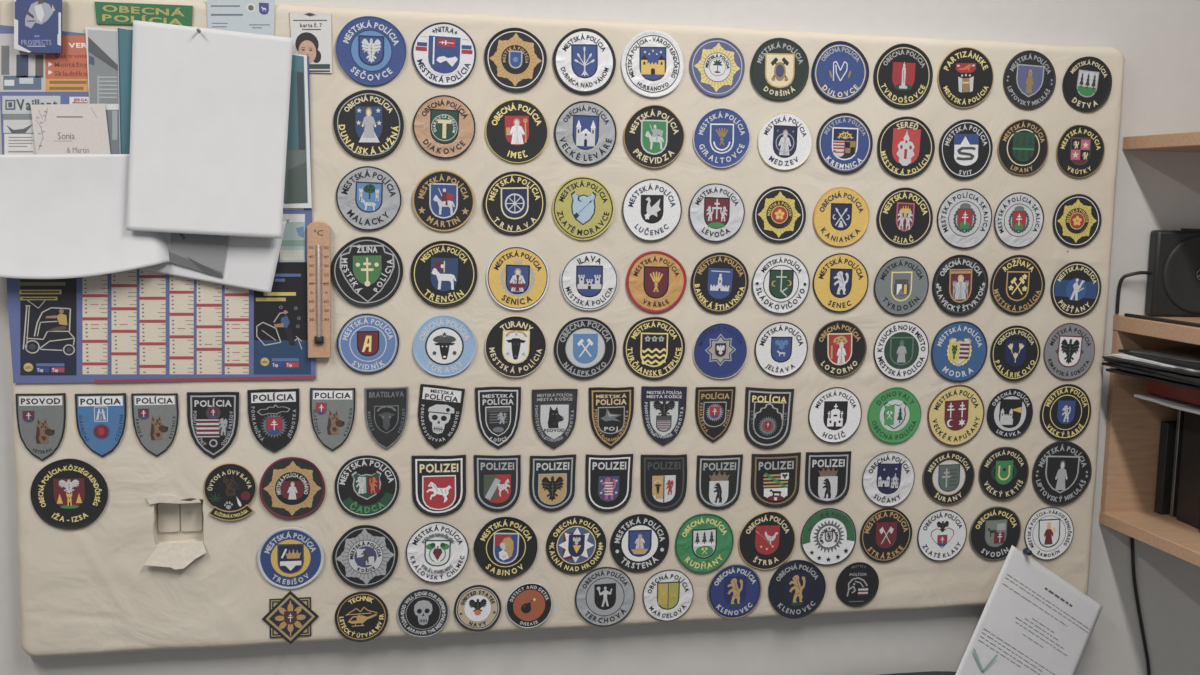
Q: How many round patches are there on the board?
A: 95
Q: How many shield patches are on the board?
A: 22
